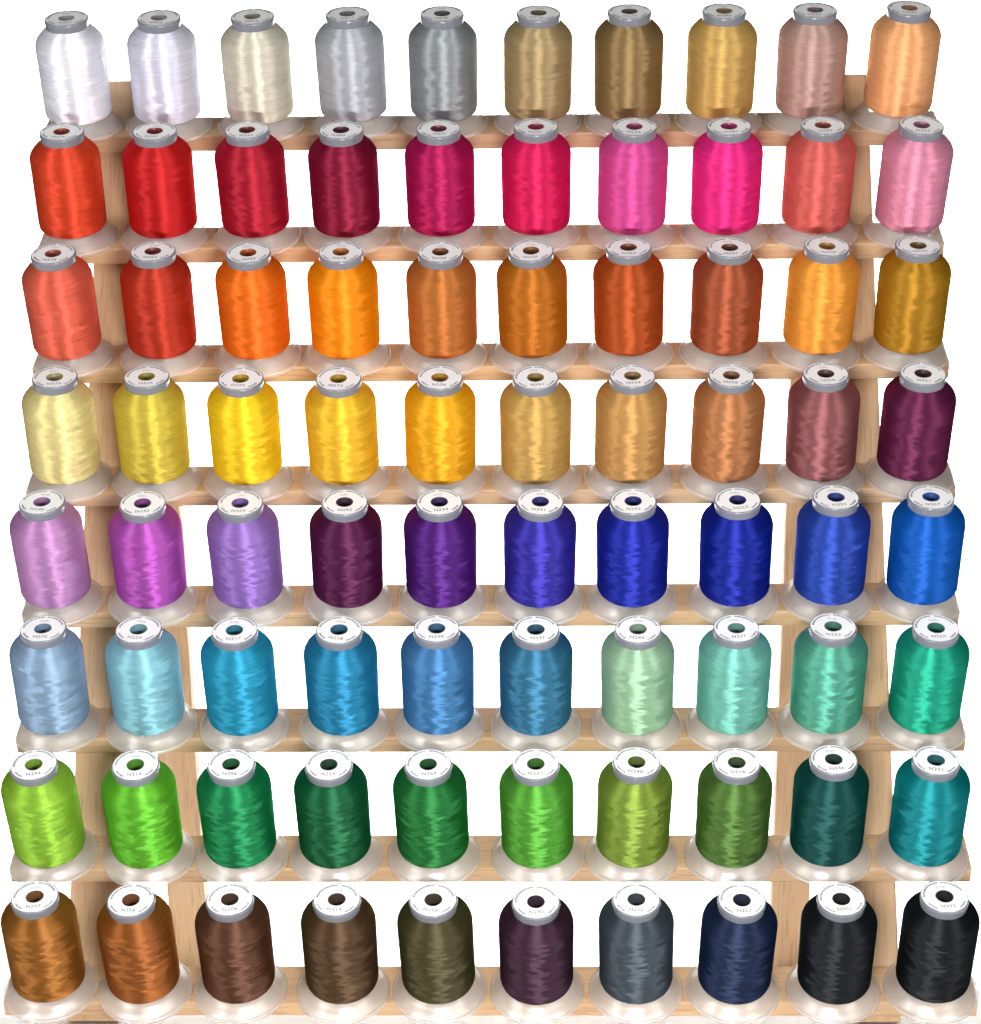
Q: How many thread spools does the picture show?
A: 80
